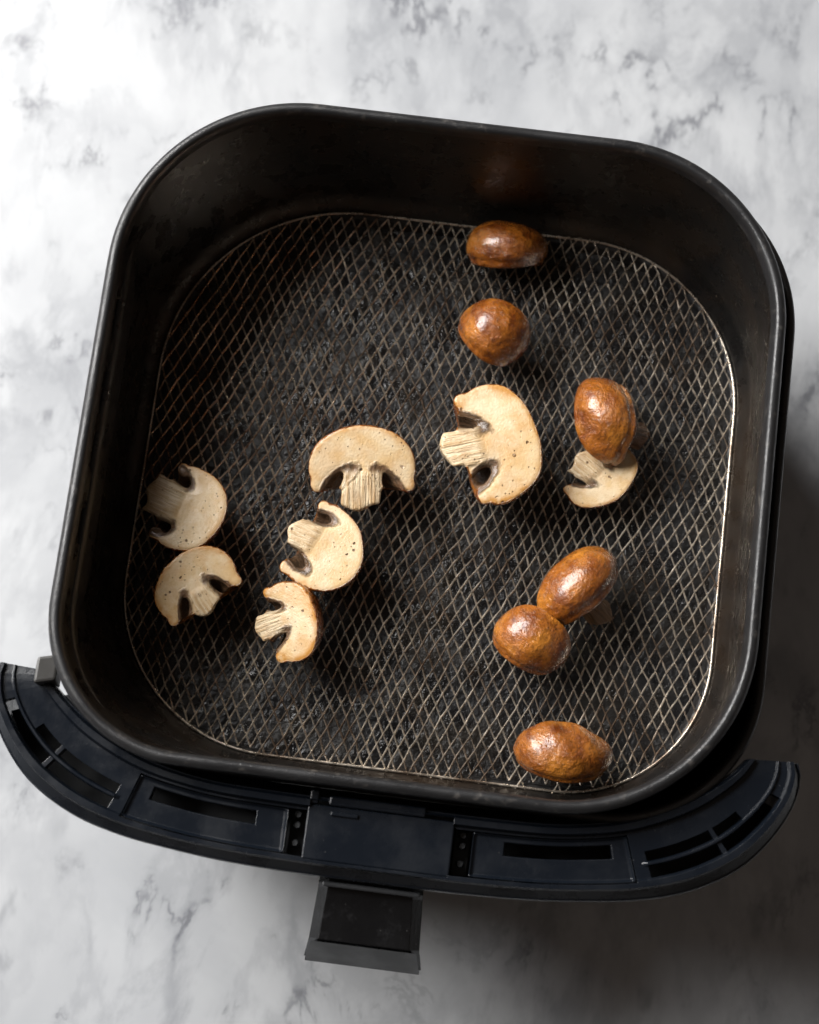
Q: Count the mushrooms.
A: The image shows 13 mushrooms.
